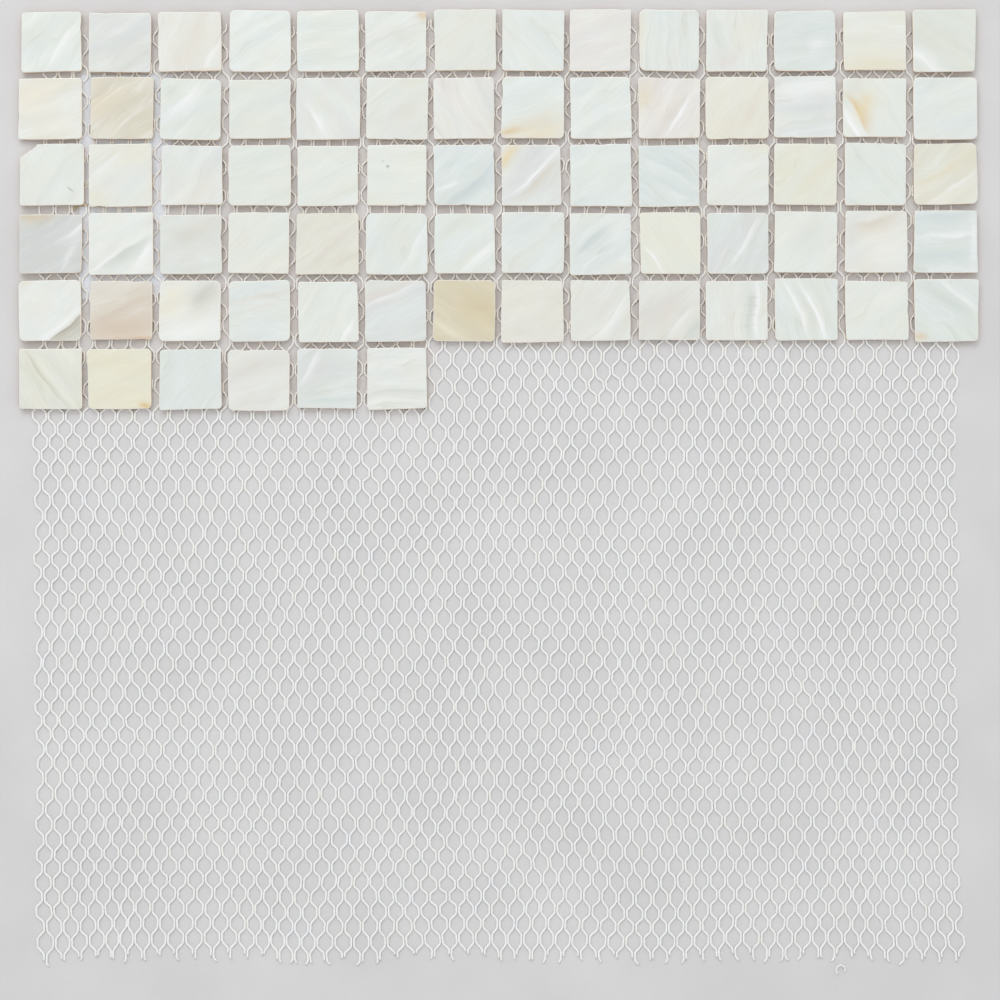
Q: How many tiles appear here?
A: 76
